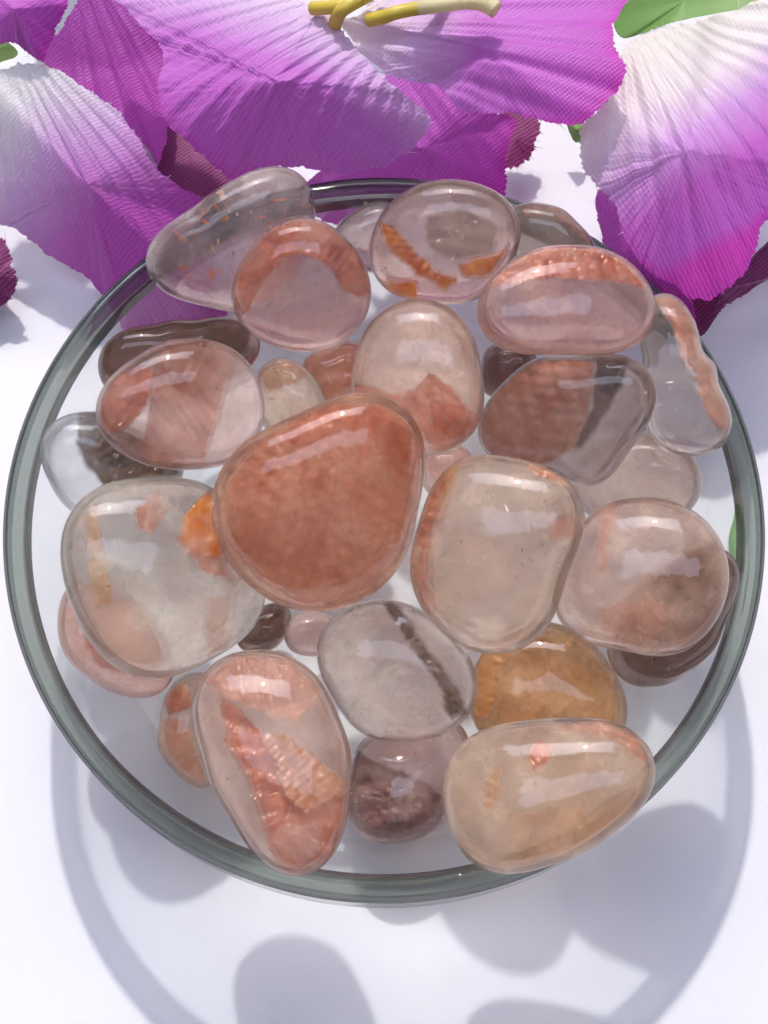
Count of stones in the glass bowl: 31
